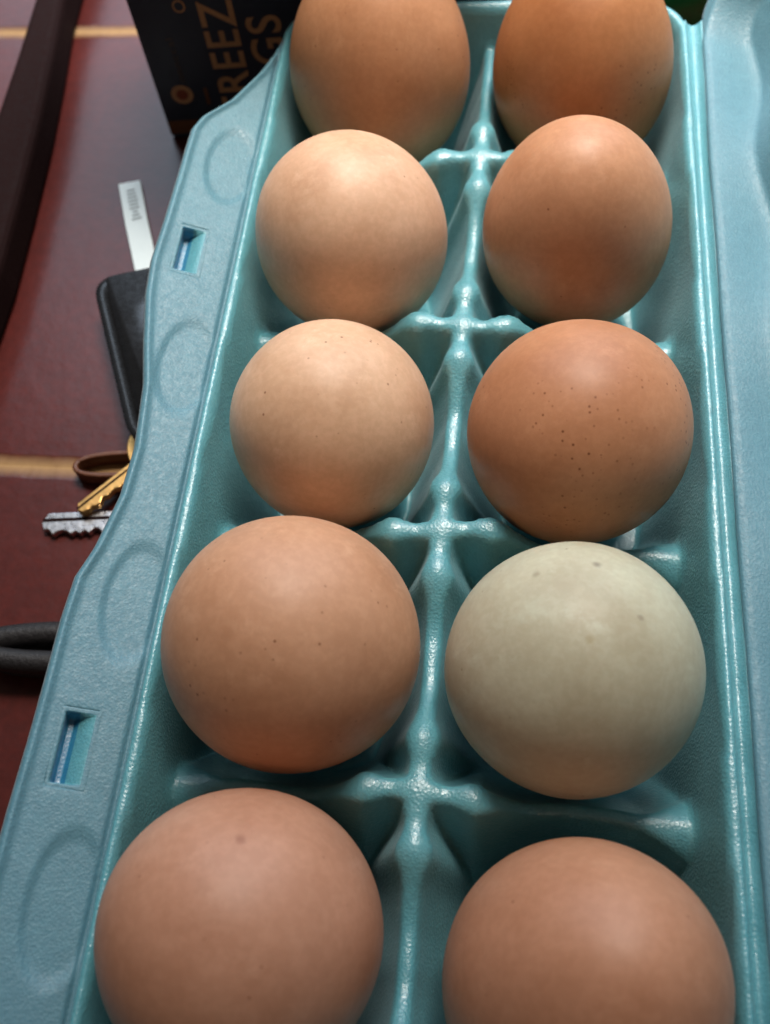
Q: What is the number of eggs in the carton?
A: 10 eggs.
